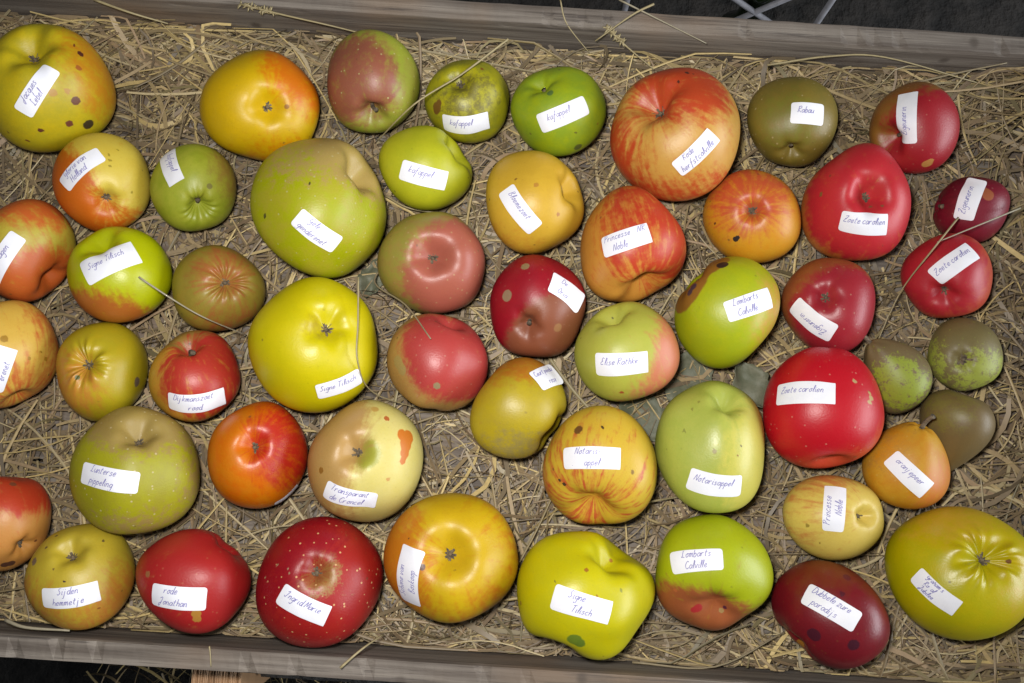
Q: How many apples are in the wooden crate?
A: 48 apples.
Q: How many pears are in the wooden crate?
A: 4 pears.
